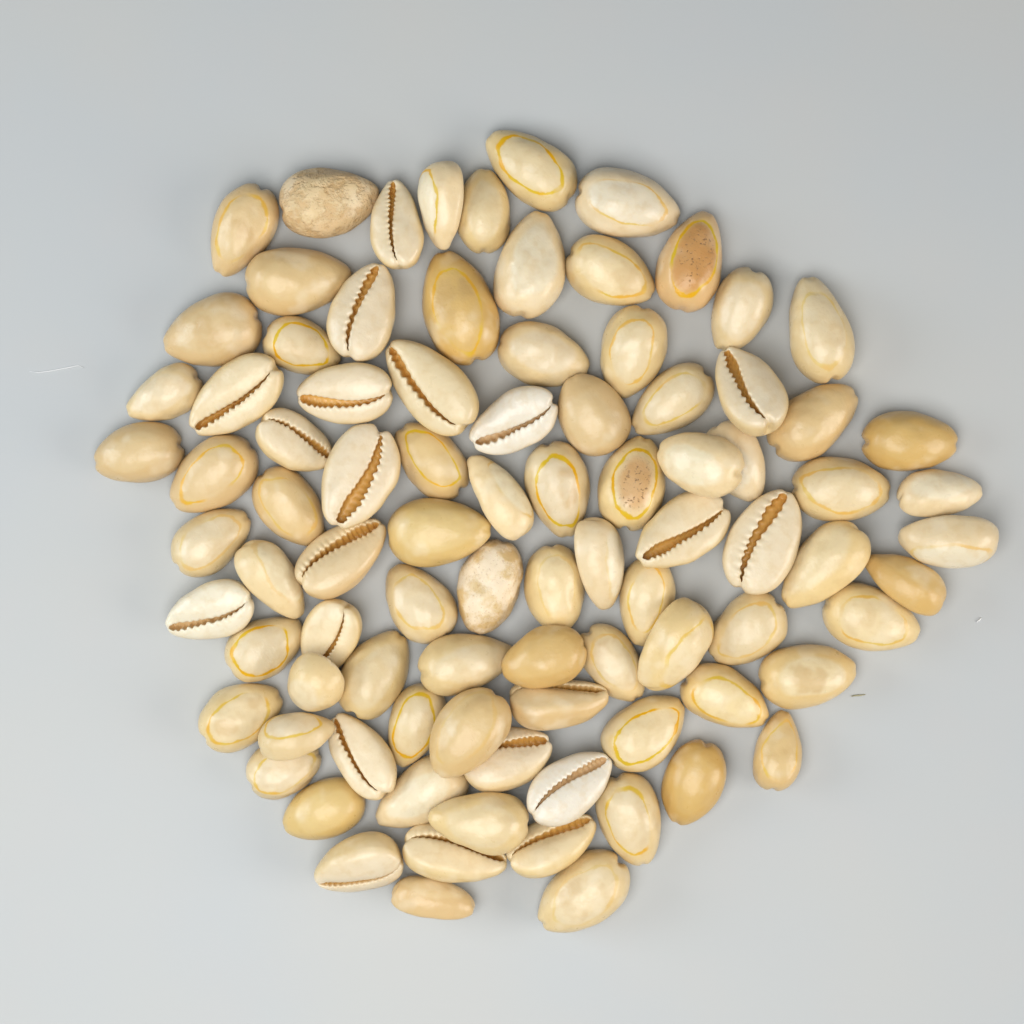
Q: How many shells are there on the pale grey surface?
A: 90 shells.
